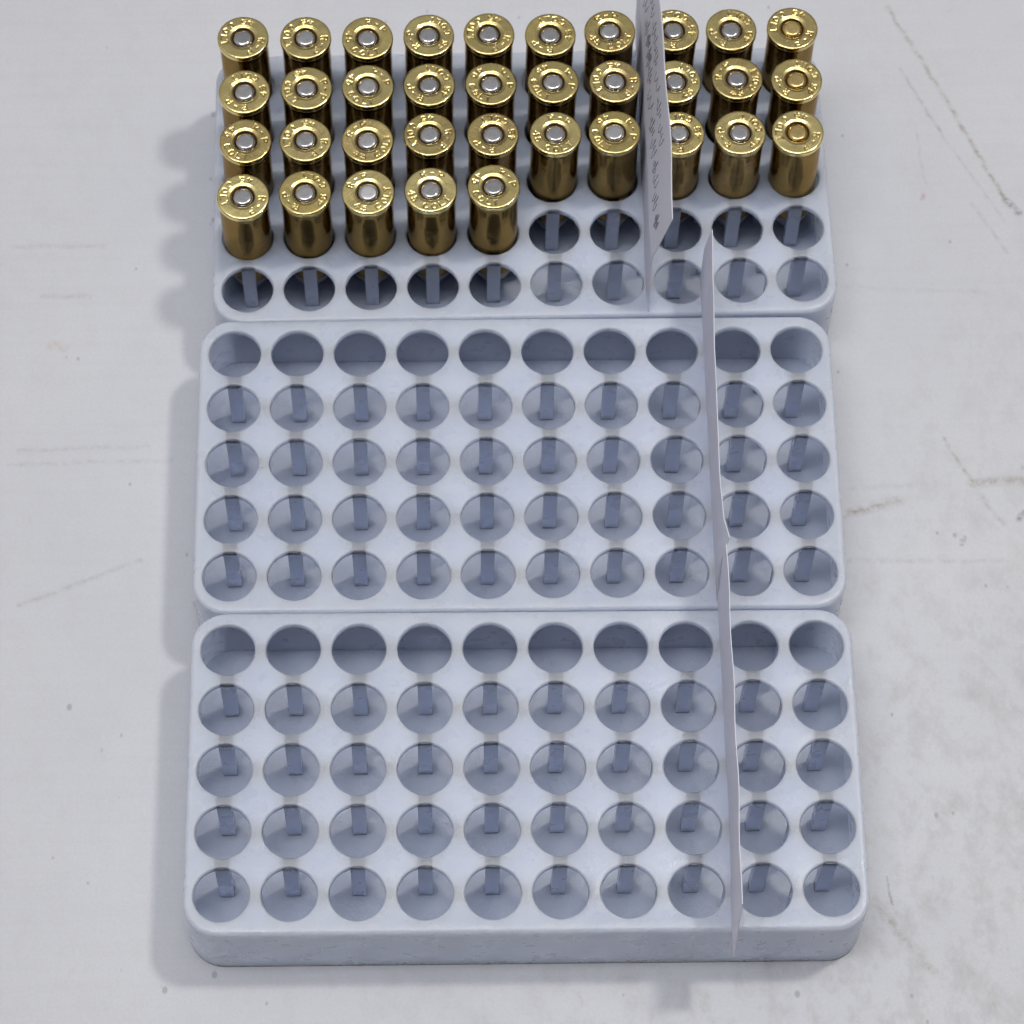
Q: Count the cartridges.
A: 35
